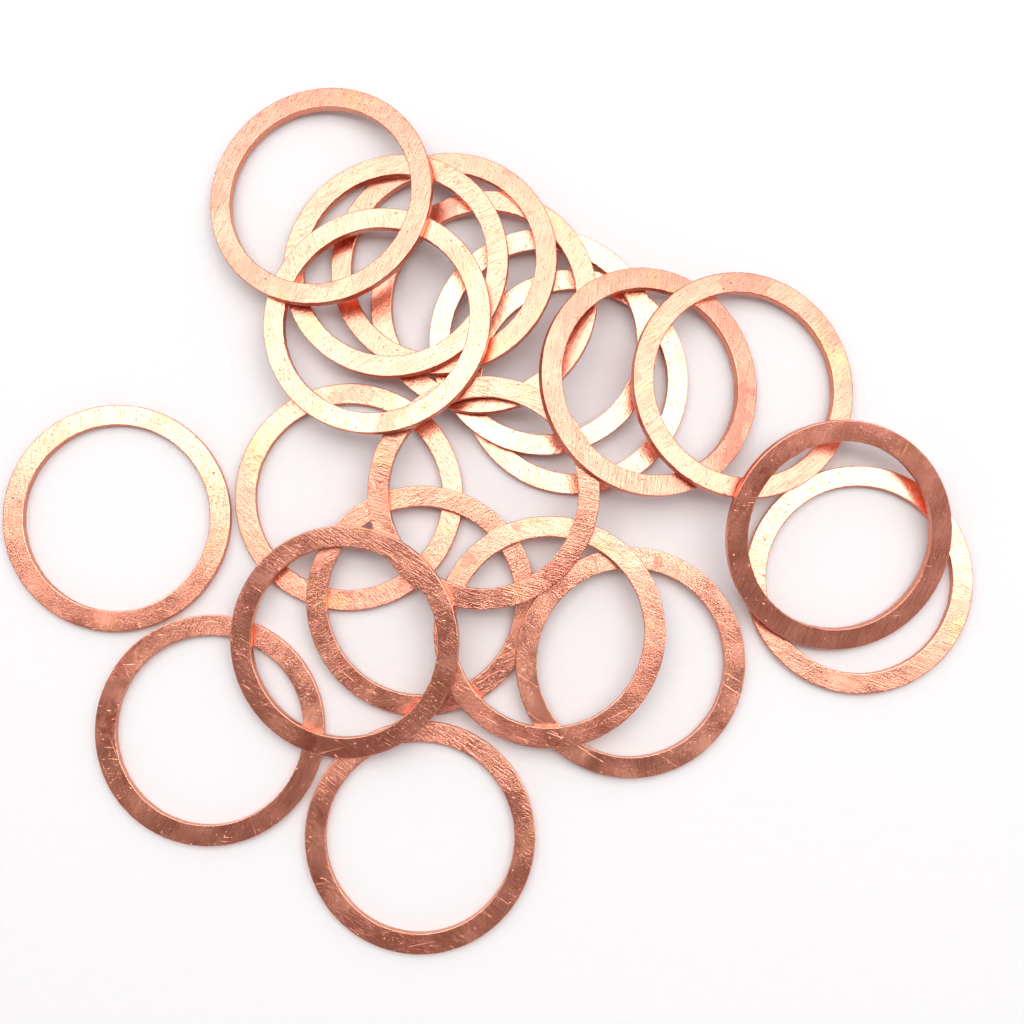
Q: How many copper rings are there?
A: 20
